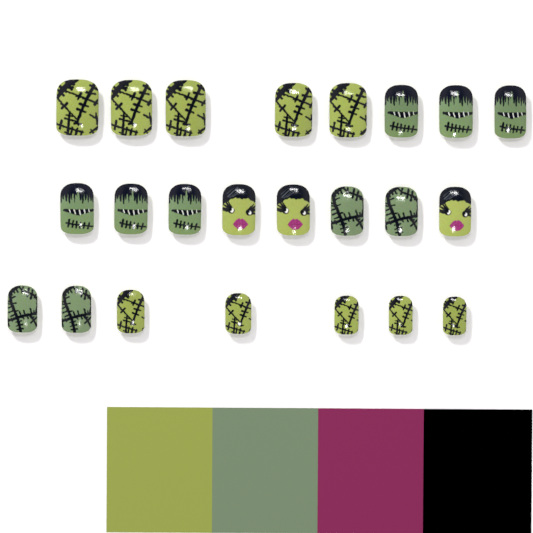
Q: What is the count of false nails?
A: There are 23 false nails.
